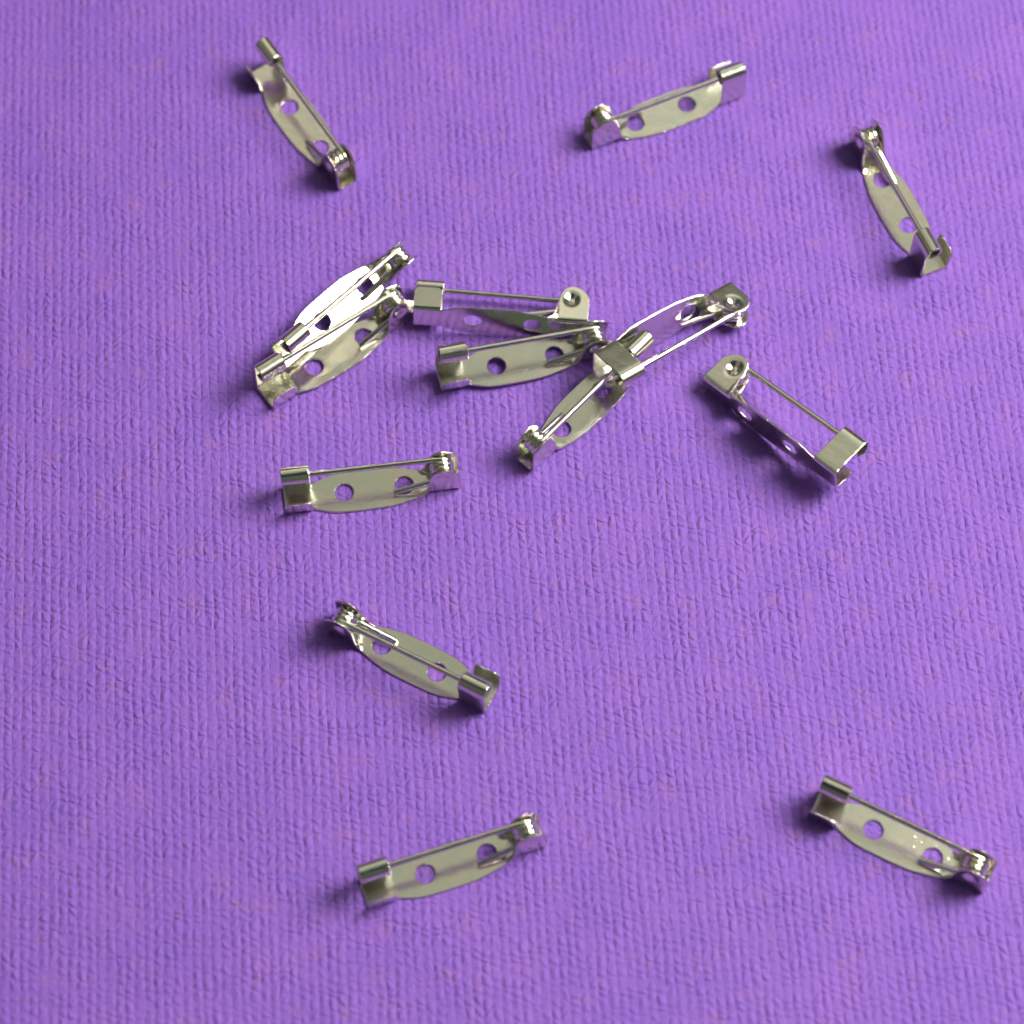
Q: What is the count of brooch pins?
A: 14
